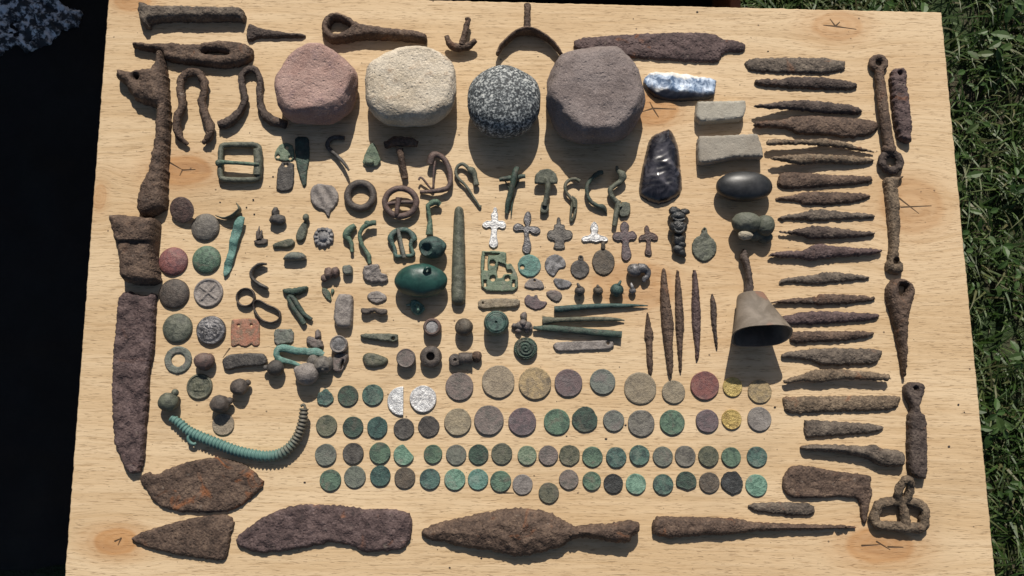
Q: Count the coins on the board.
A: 70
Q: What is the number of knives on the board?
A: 21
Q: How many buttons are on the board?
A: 9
